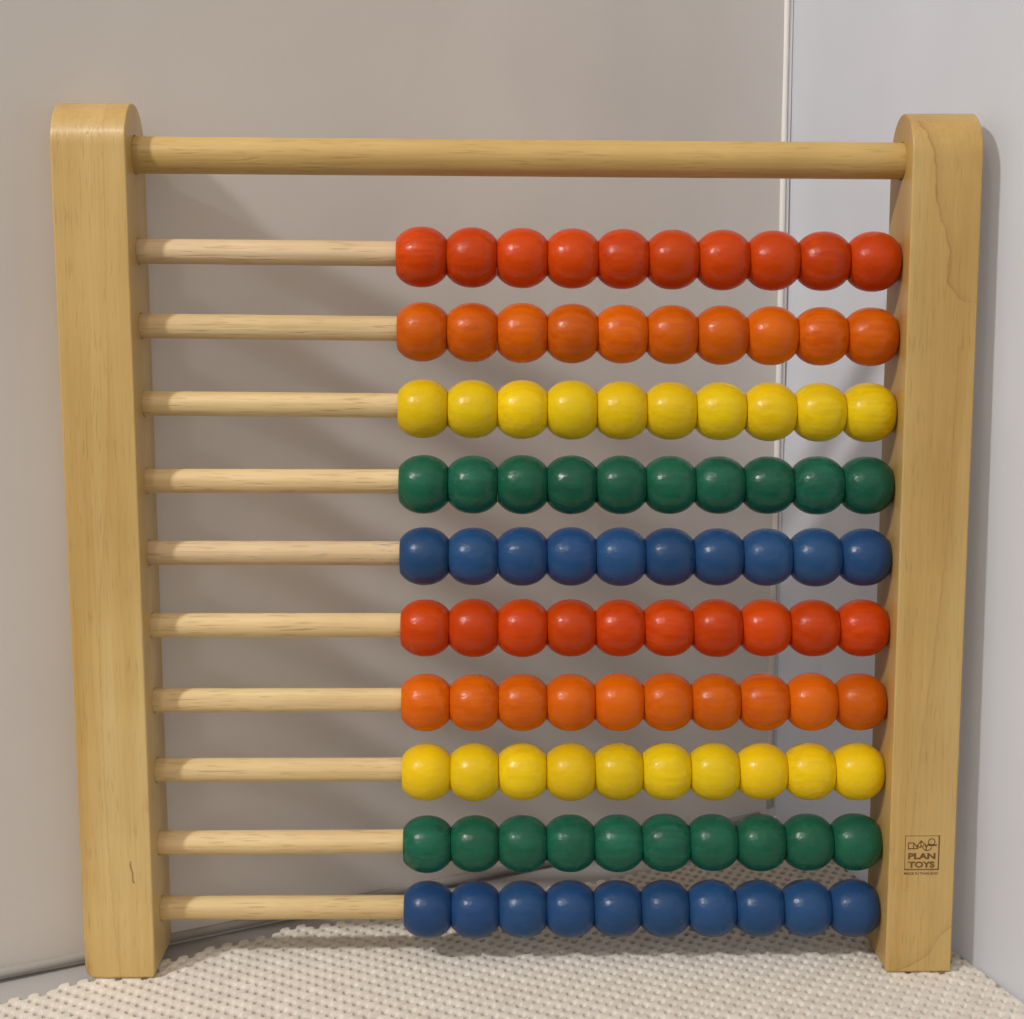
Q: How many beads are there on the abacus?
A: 100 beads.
